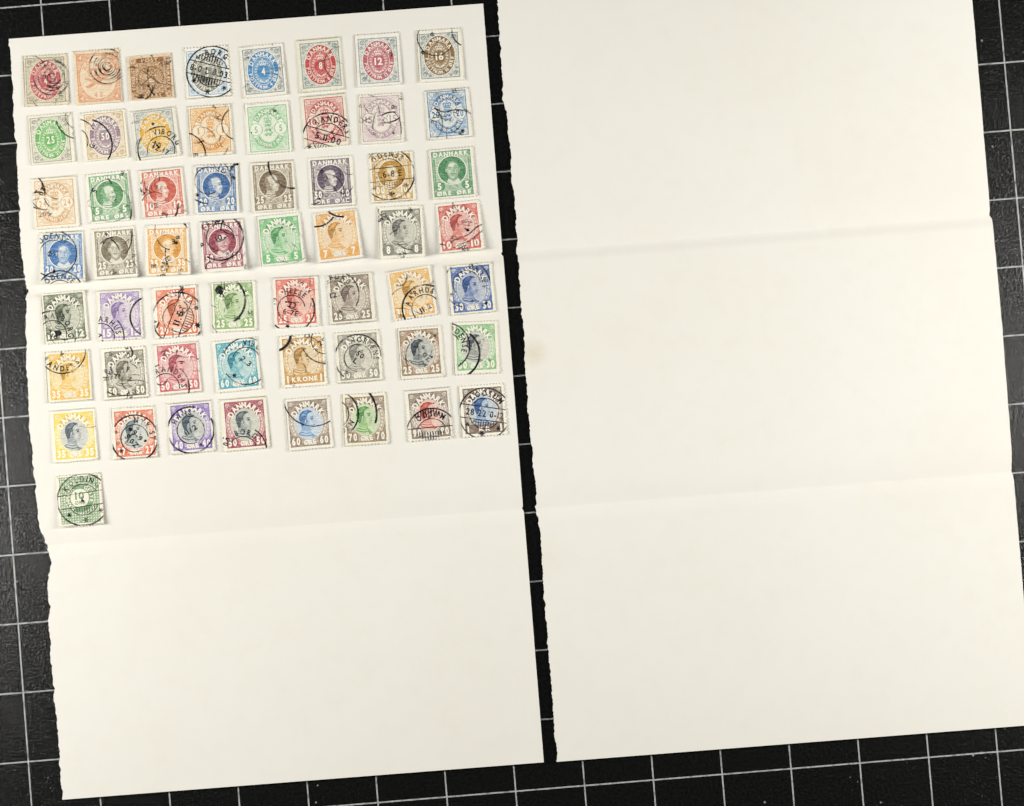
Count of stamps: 57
